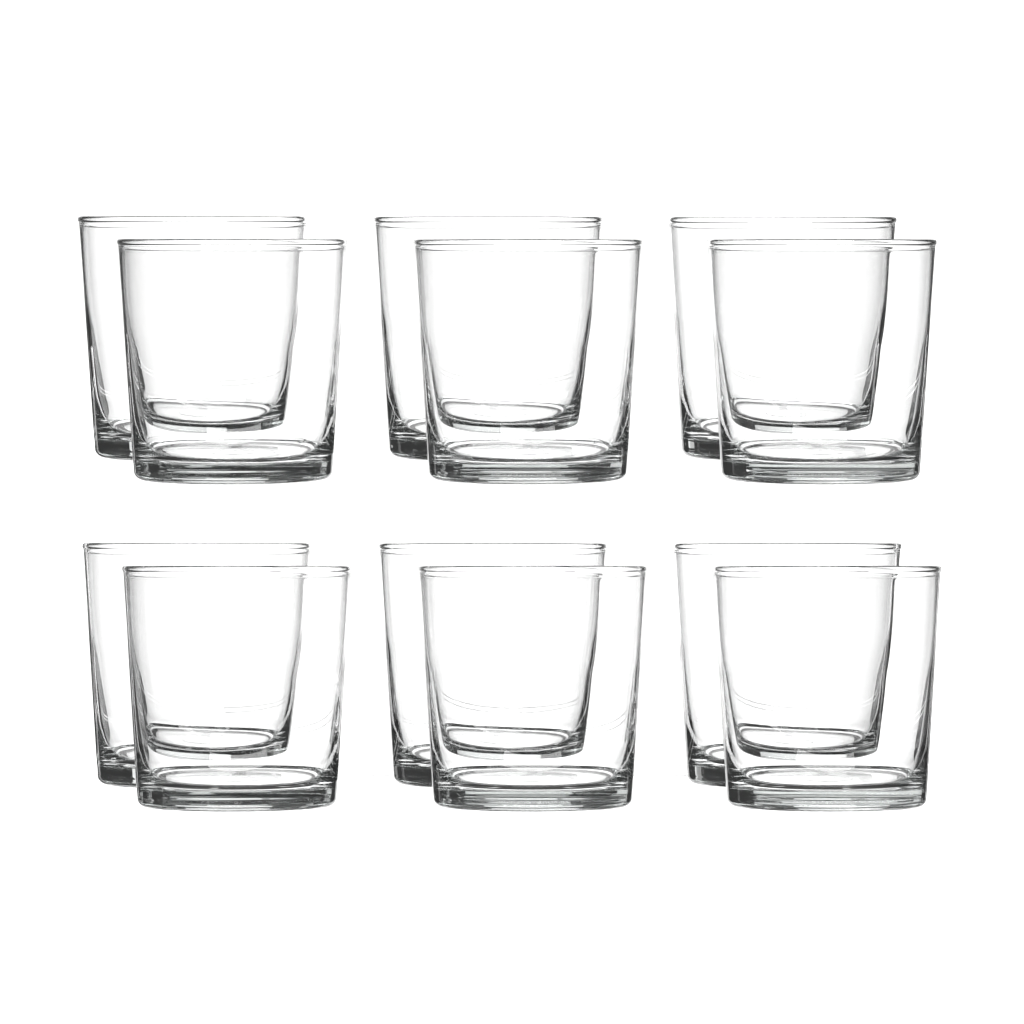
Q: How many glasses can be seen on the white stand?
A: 12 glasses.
